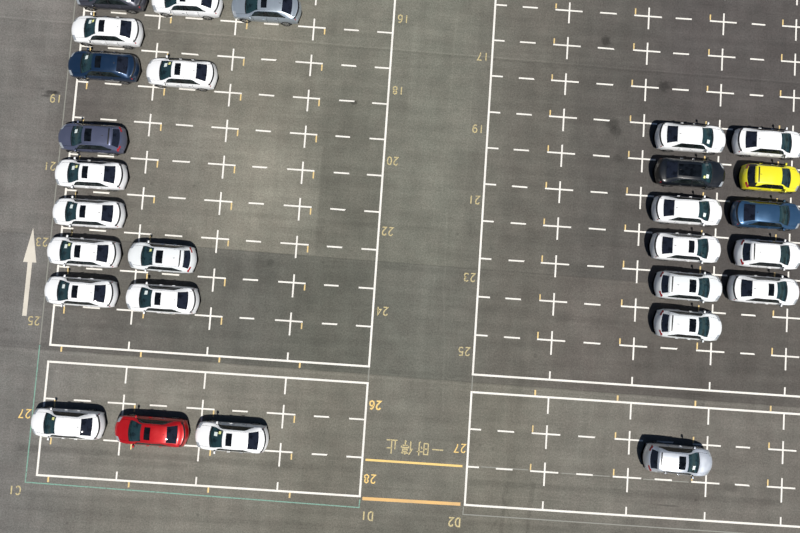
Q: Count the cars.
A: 28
